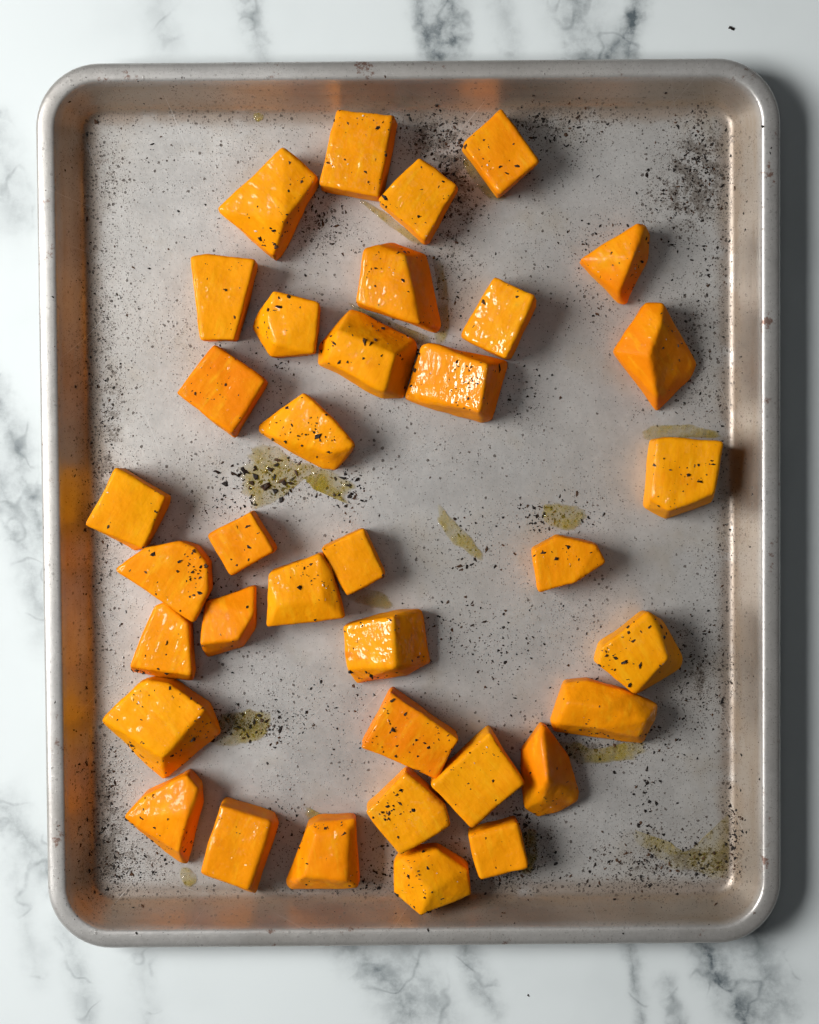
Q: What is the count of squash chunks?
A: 36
